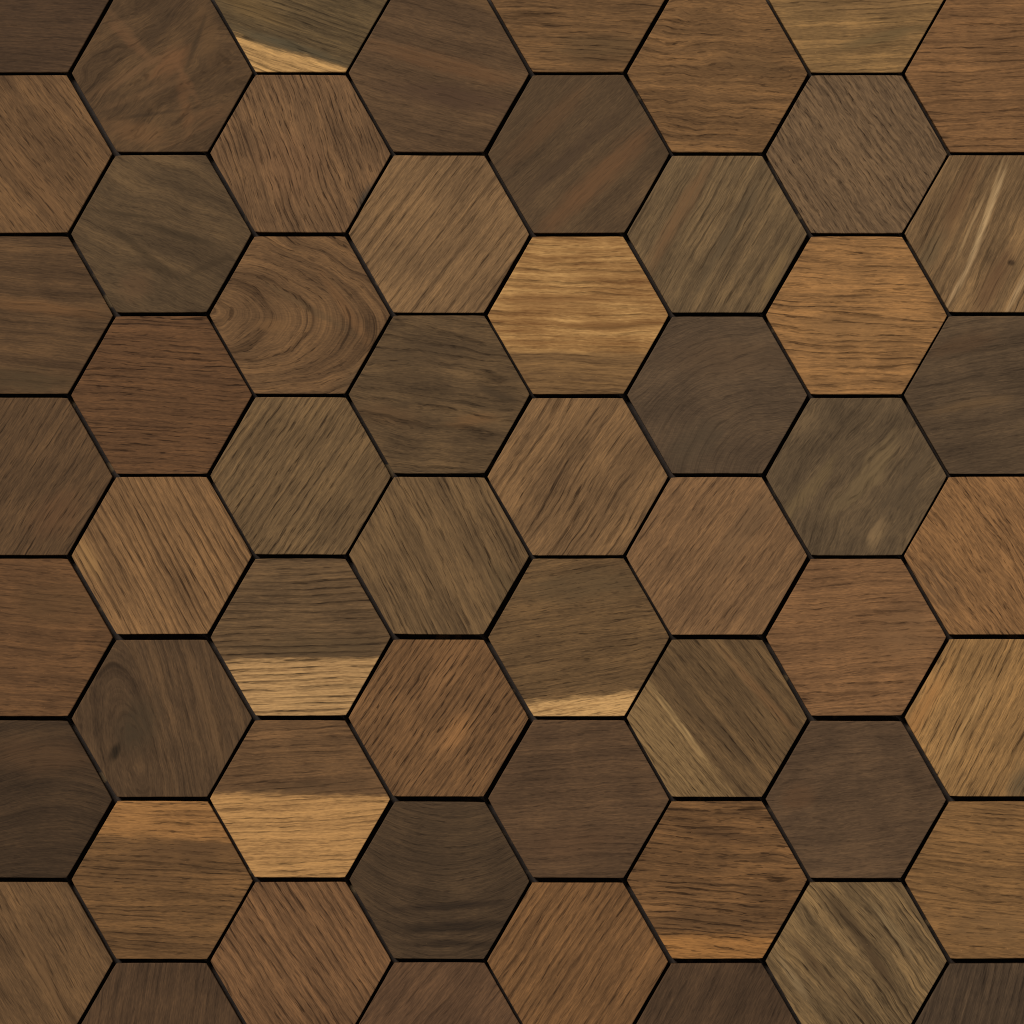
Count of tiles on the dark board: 56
